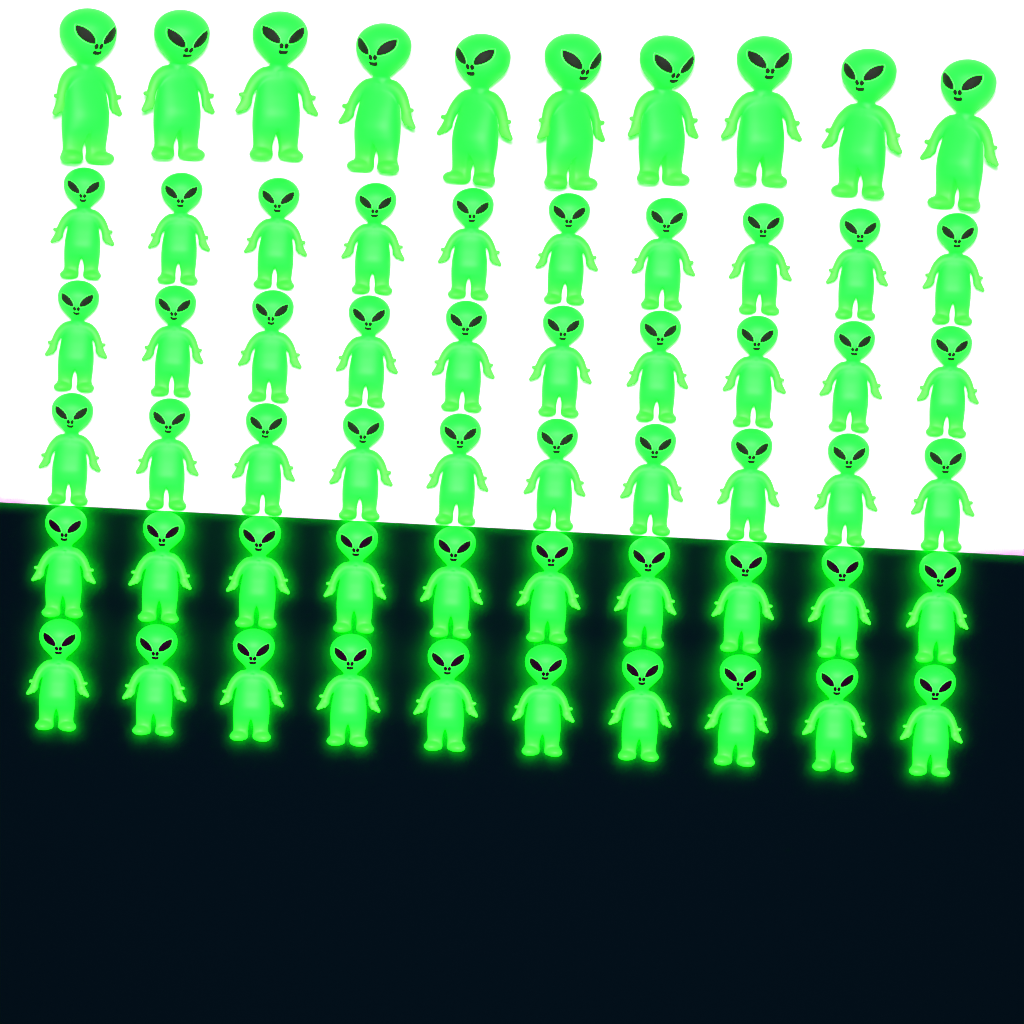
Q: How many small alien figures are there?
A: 50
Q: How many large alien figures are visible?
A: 10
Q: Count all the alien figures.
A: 60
